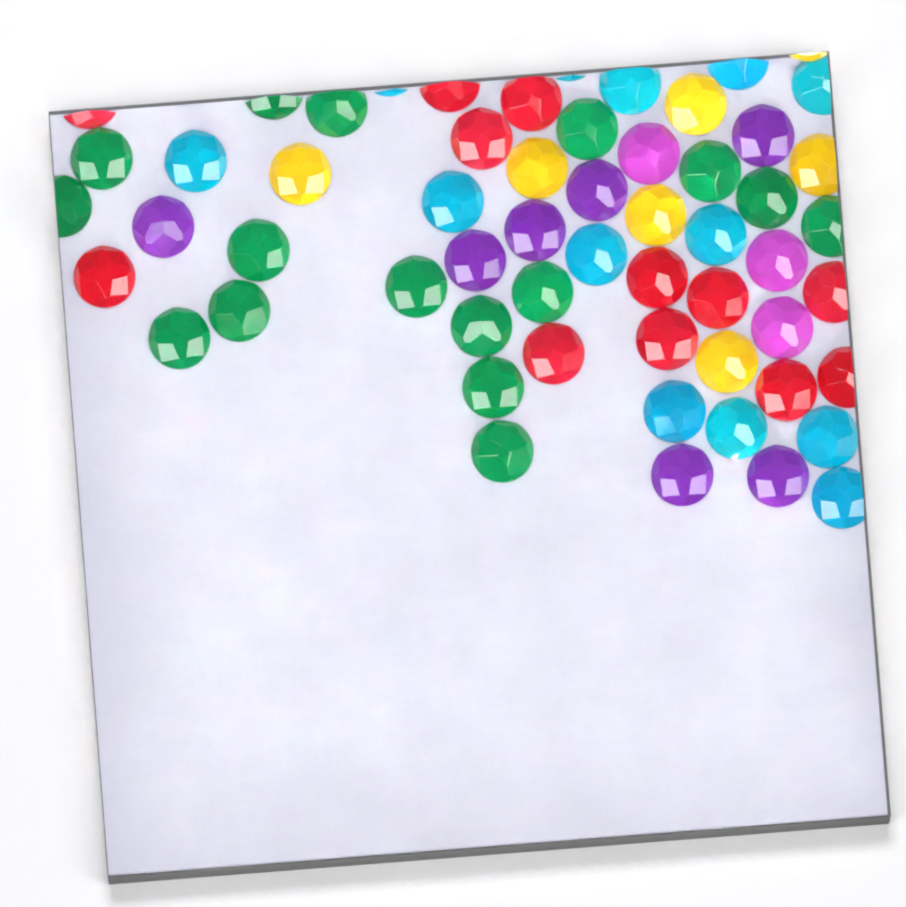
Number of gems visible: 58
